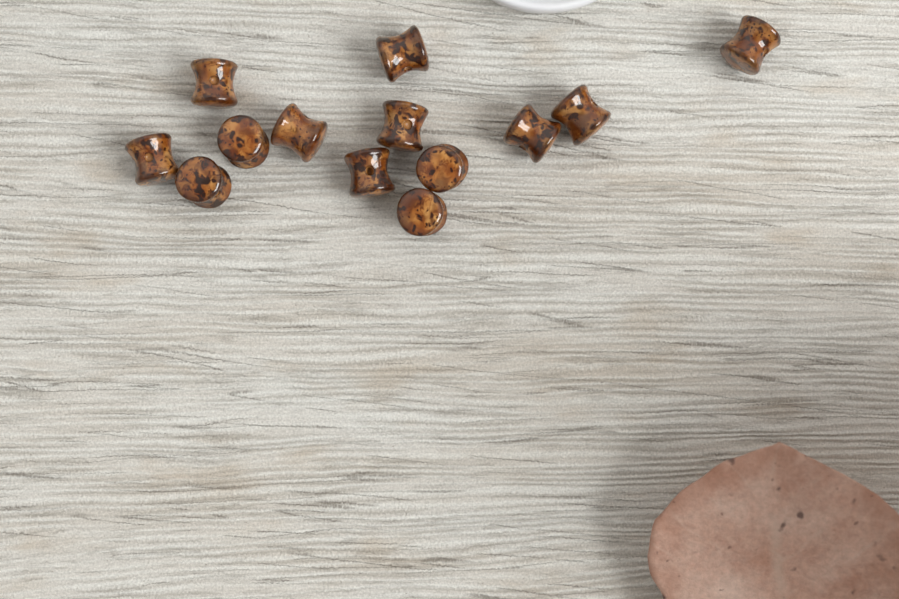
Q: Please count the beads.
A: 13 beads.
